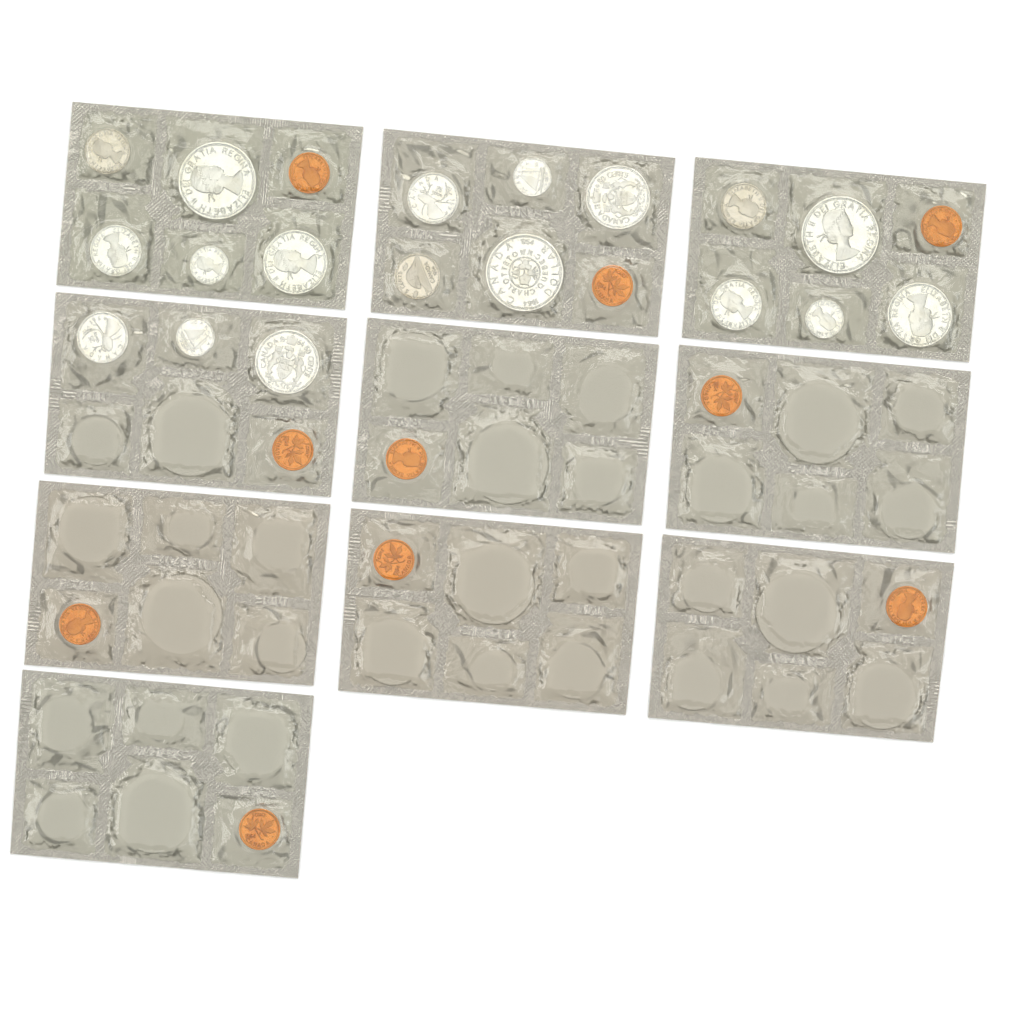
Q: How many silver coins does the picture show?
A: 18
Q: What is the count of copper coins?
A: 10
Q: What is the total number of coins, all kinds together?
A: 28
